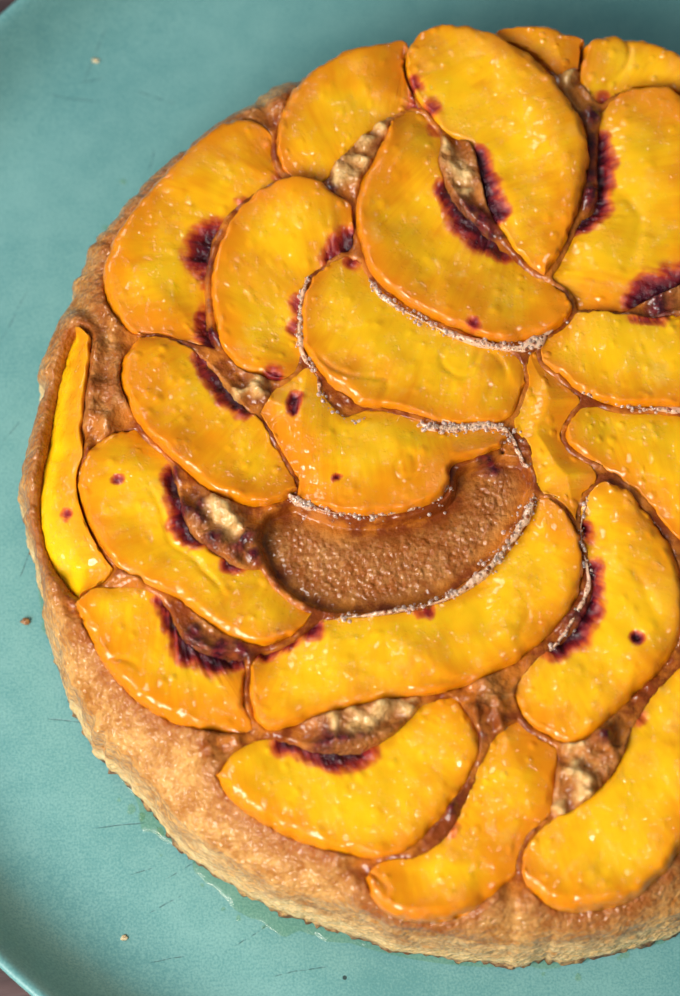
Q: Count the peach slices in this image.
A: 22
